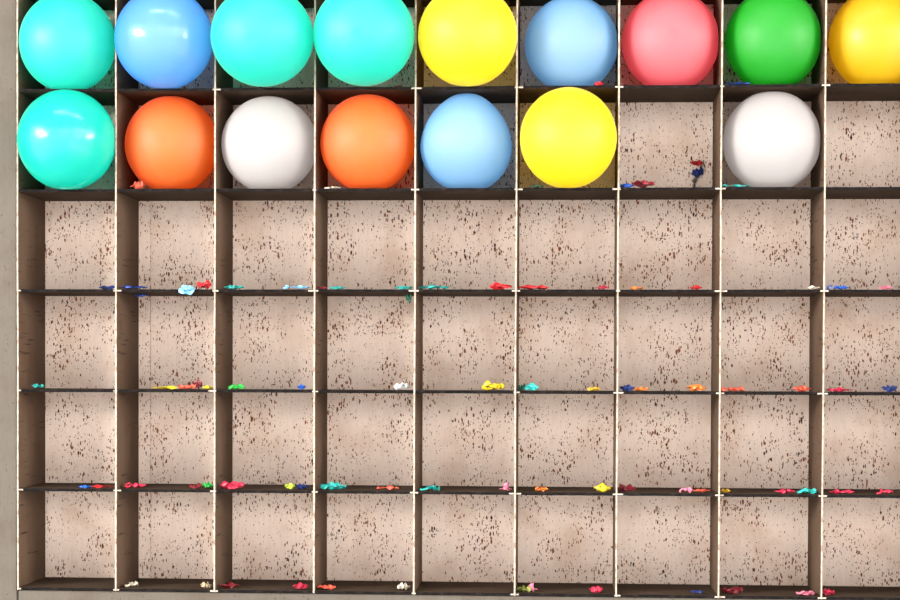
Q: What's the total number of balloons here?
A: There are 16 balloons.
